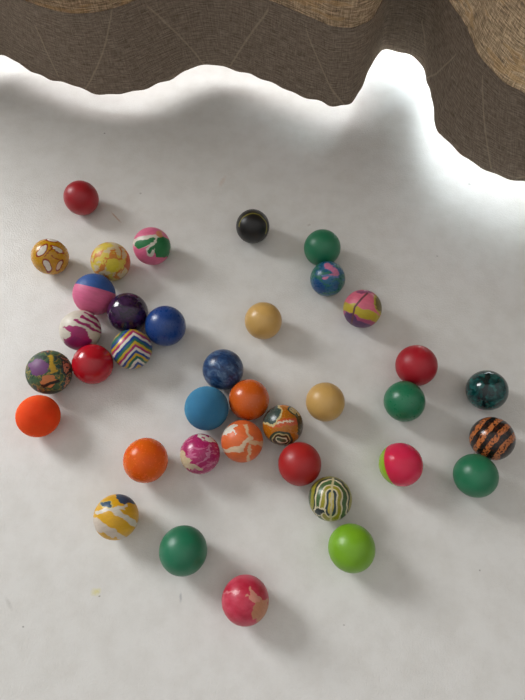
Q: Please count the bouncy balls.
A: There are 37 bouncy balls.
